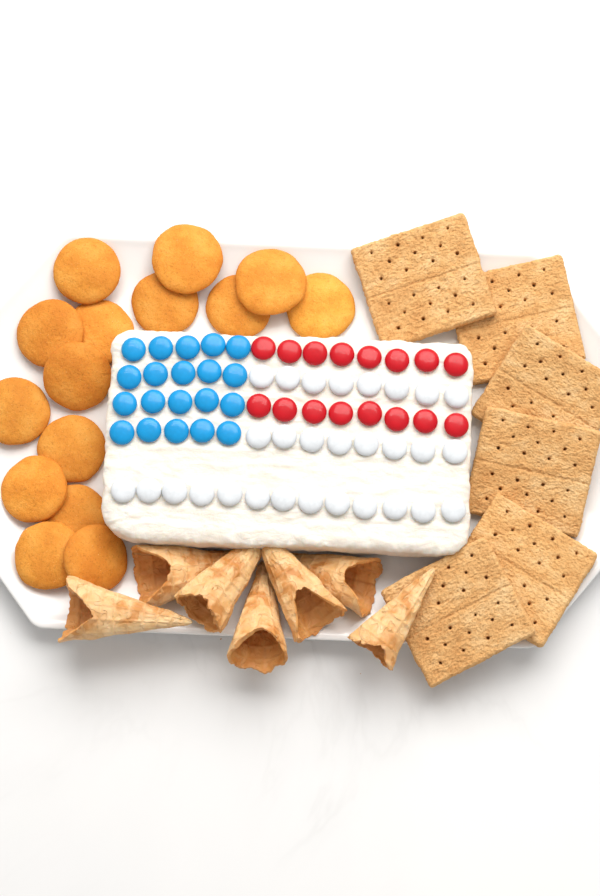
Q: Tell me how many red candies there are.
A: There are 16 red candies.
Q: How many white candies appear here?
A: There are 29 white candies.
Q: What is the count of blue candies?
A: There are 20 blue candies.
